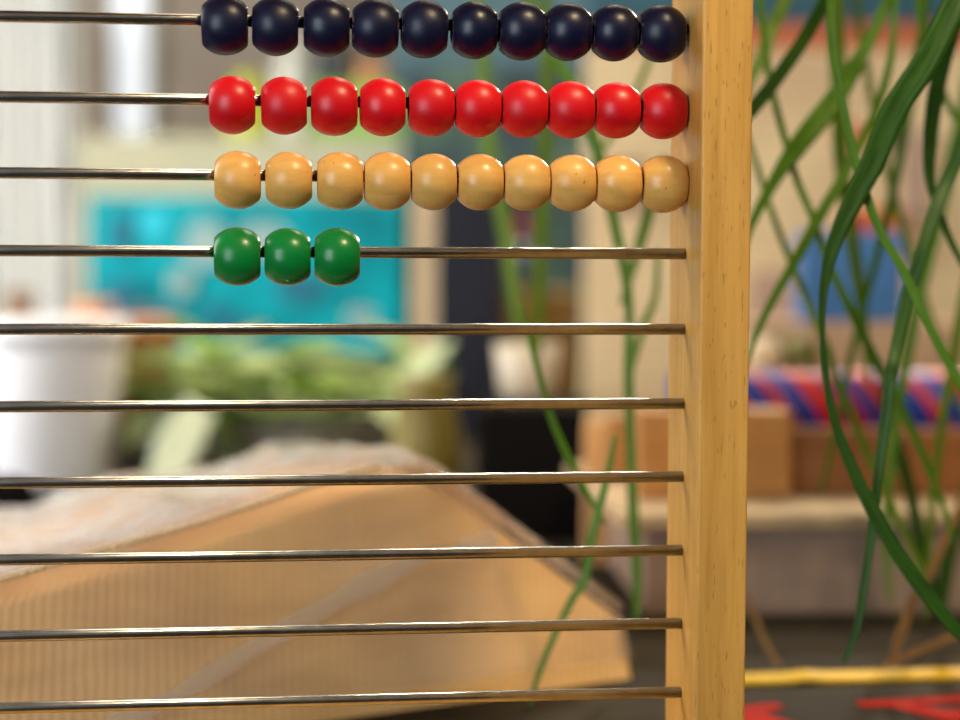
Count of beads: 33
